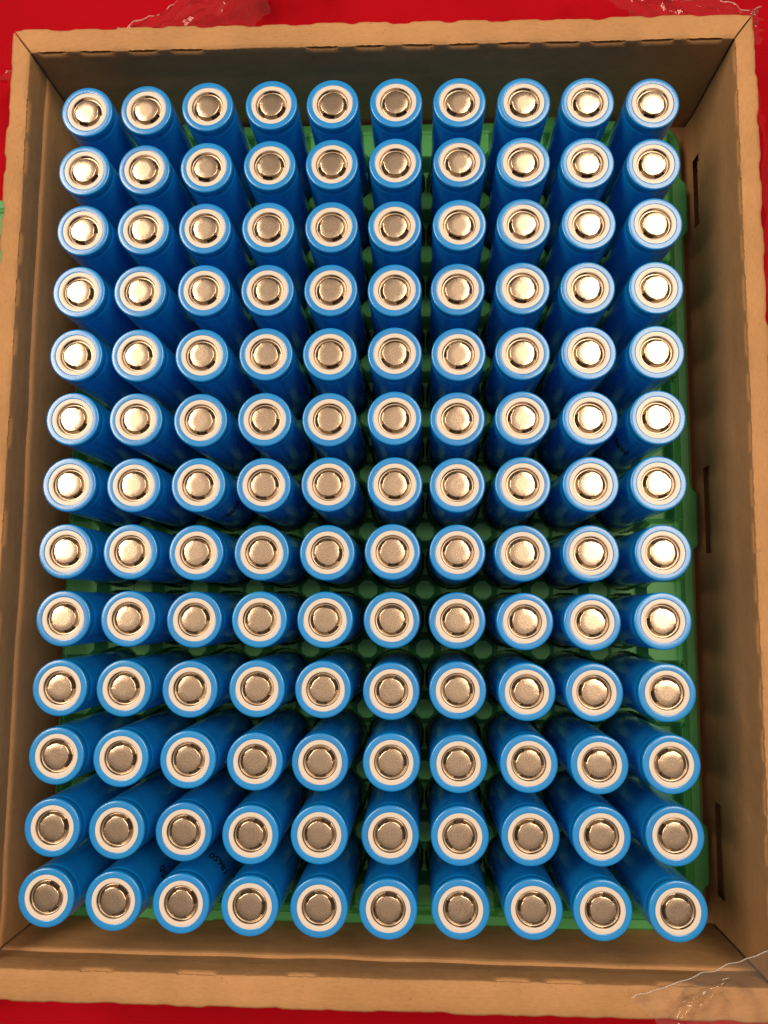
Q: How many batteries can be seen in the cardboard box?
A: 130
